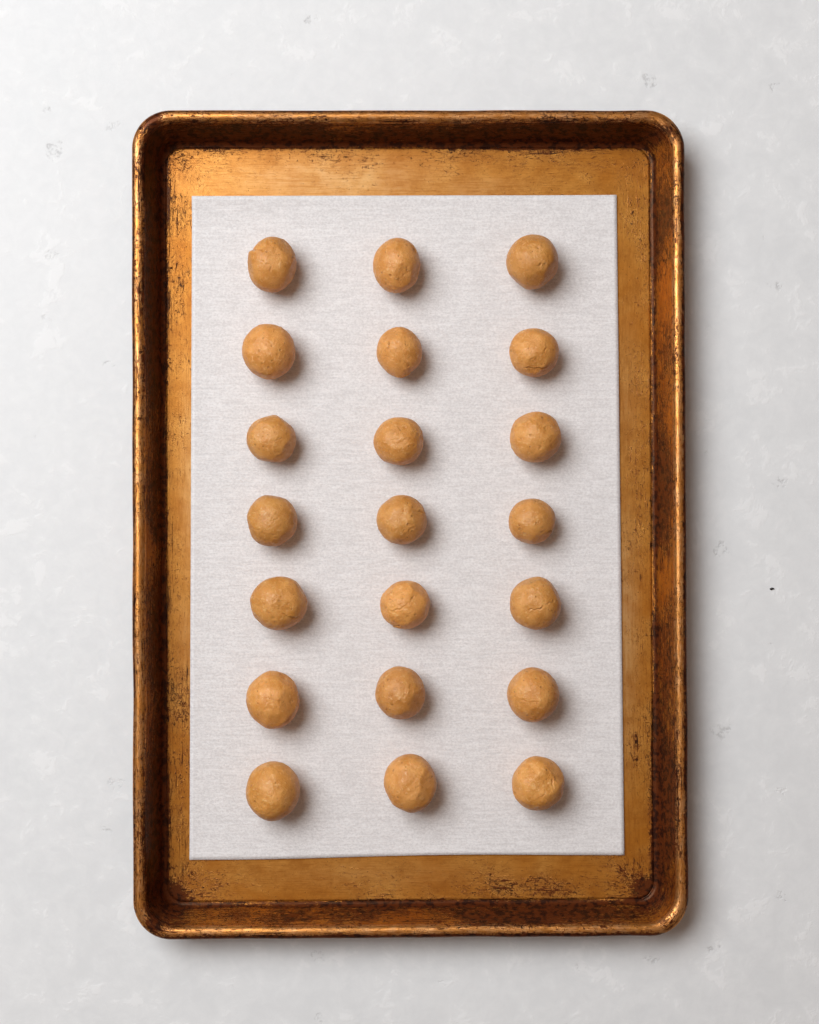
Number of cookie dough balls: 21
